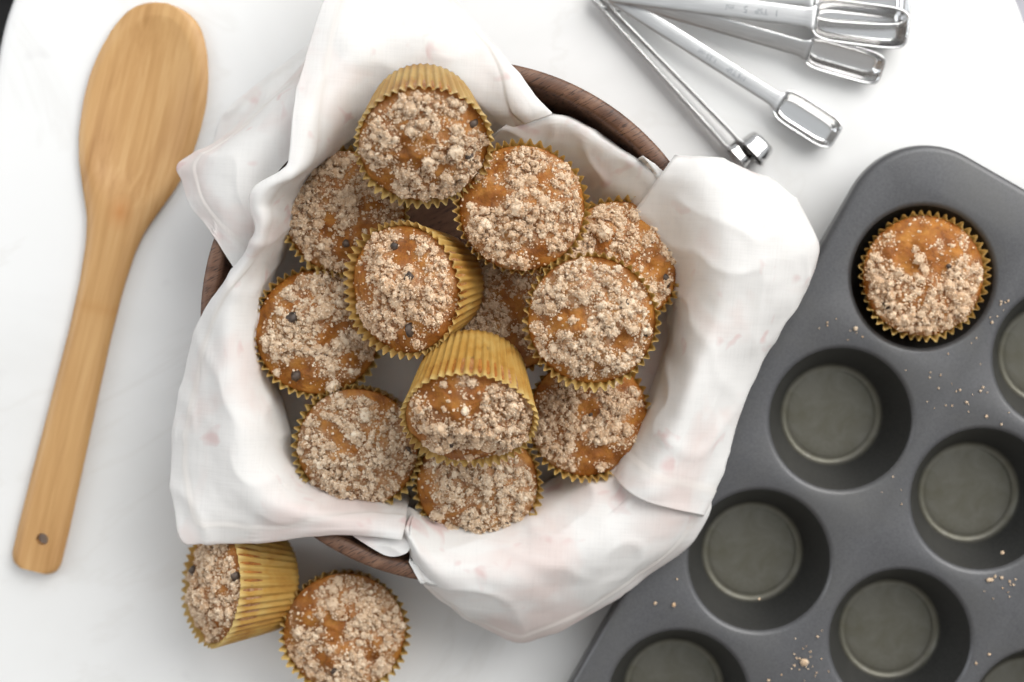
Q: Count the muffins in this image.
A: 15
